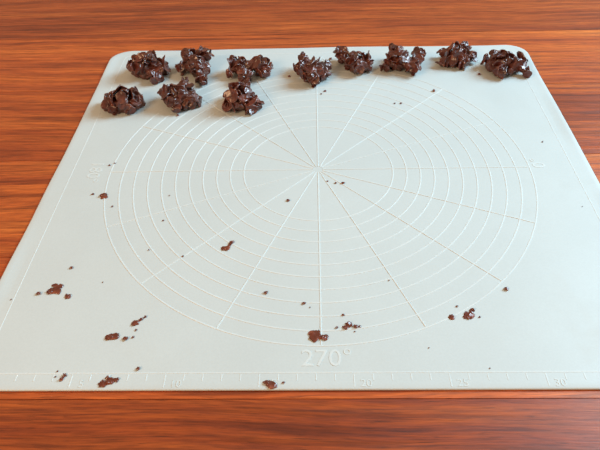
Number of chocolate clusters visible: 11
